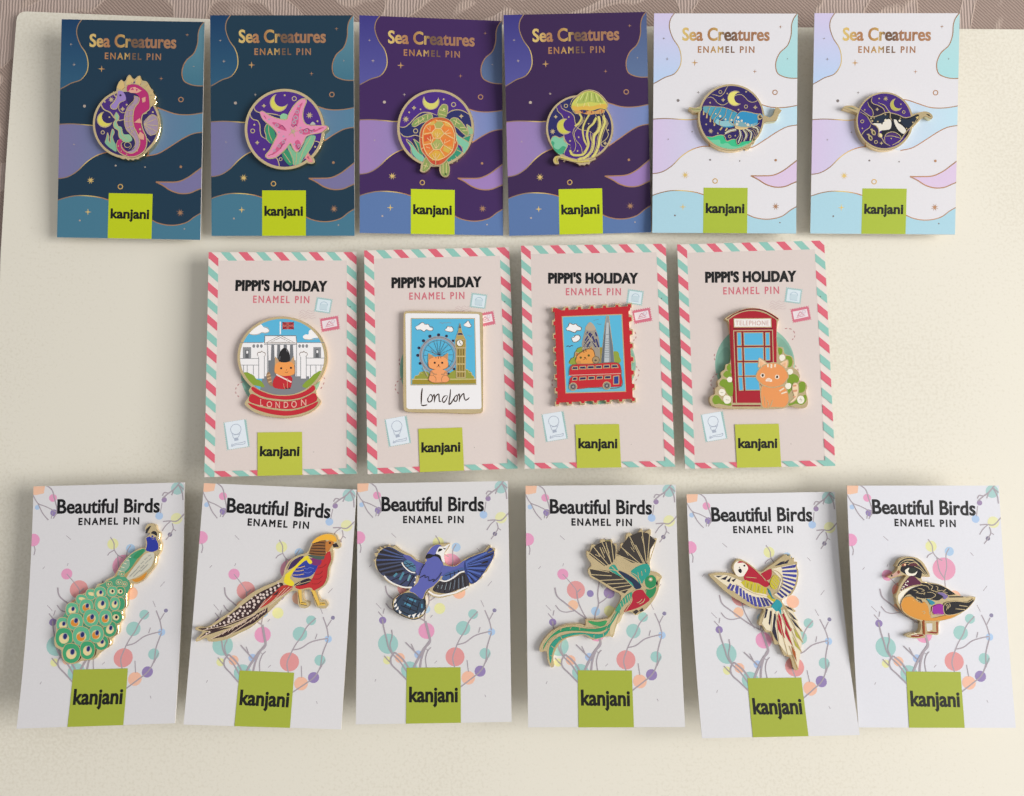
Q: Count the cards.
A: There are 16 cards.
